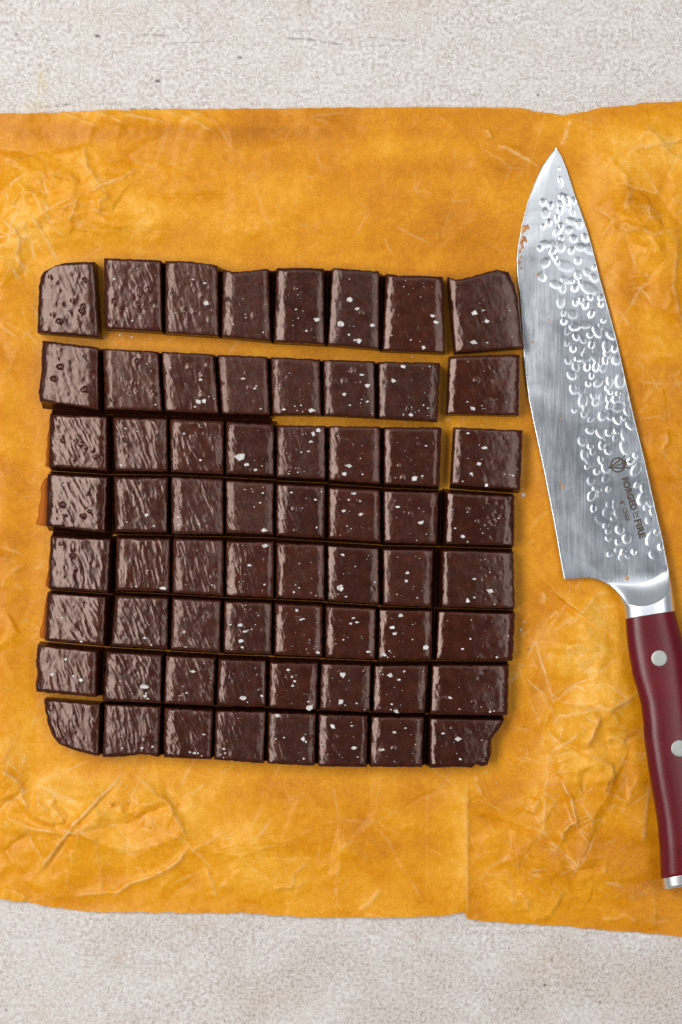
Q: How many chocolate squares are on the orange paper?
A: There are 64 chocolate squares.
